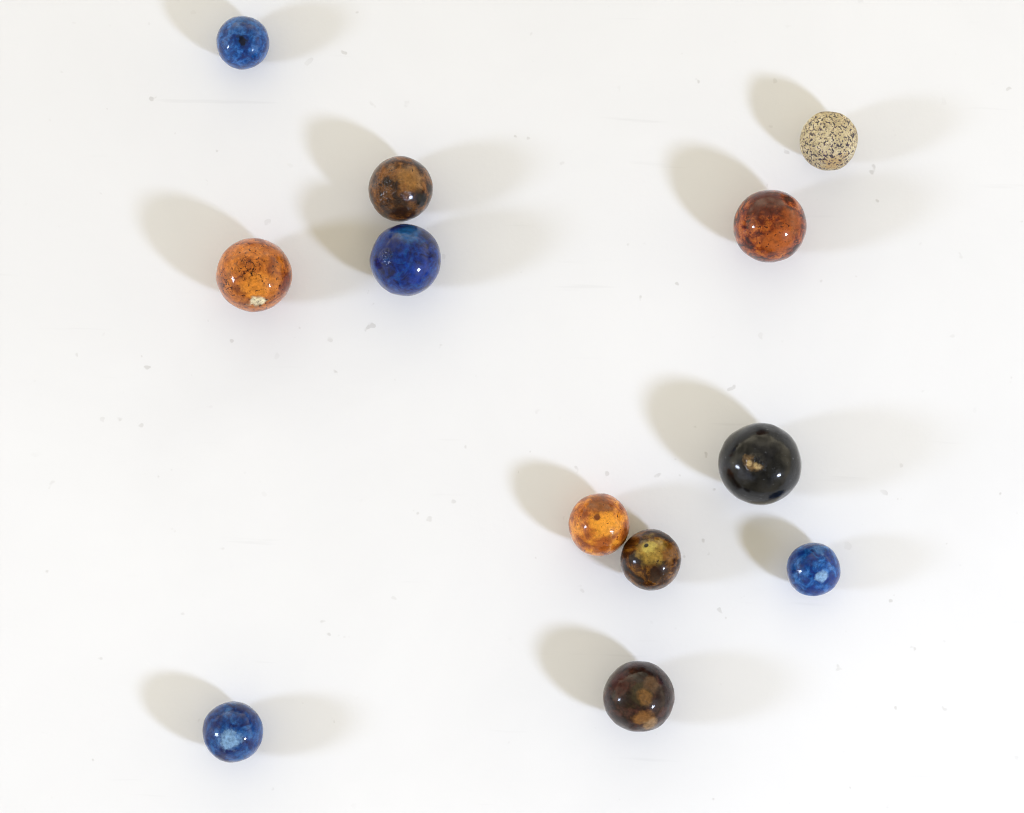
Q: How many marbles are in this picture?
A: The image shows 12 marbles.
